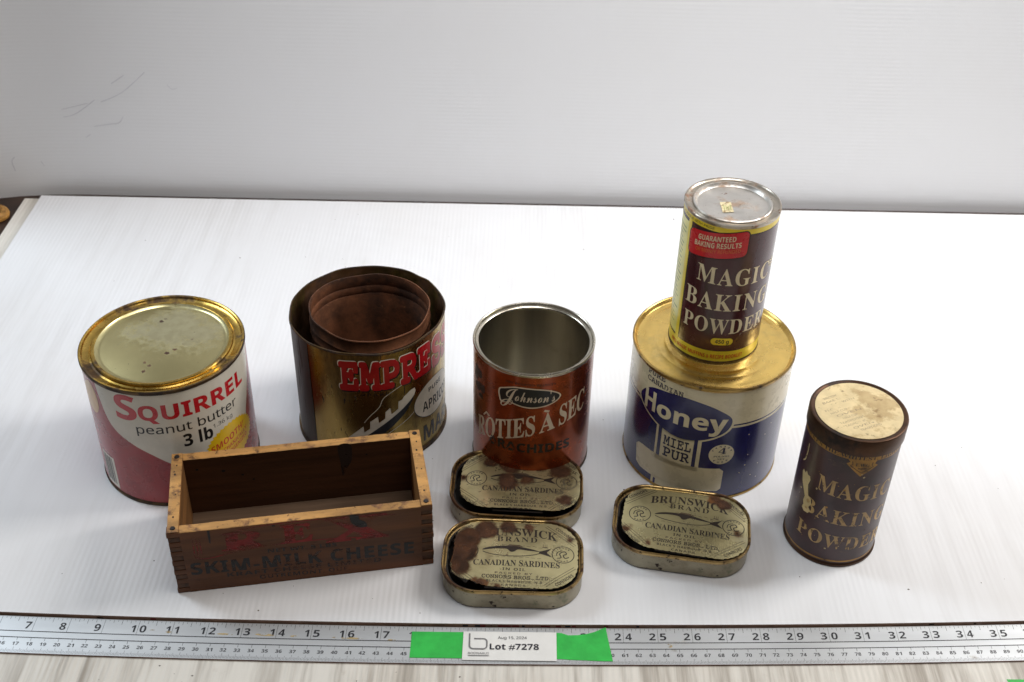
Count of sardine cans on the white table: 3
